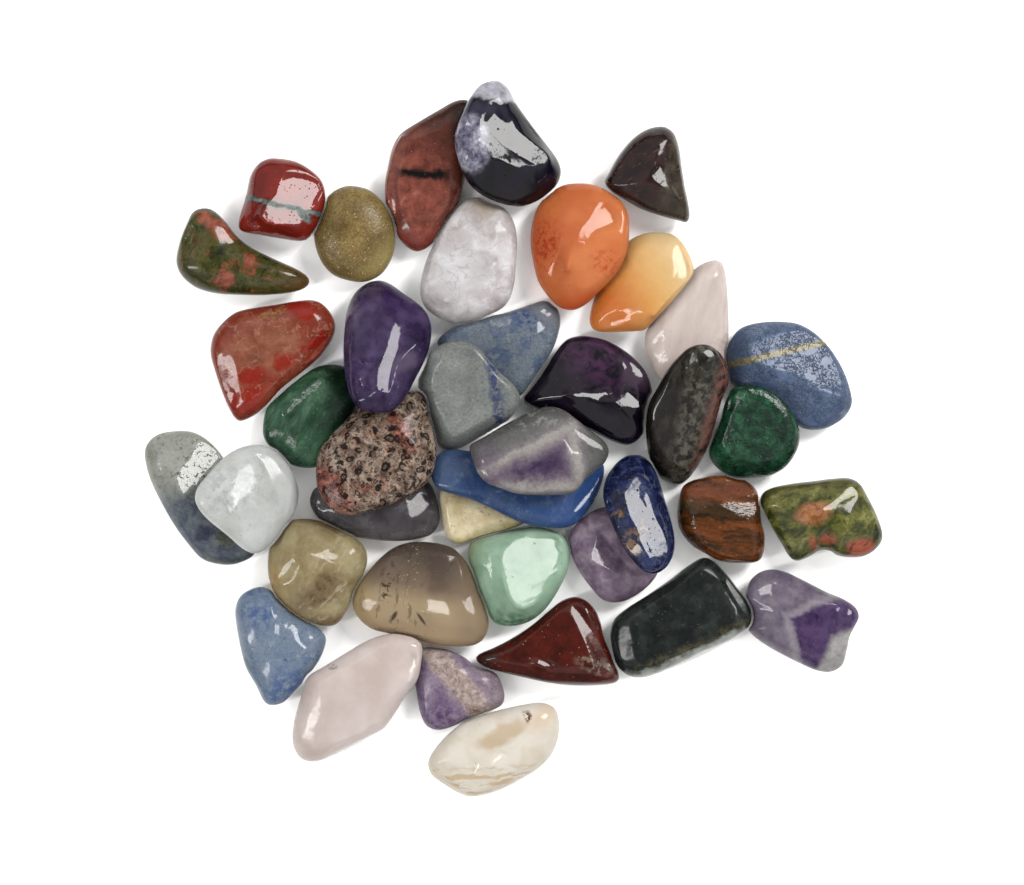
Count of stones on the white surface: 40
